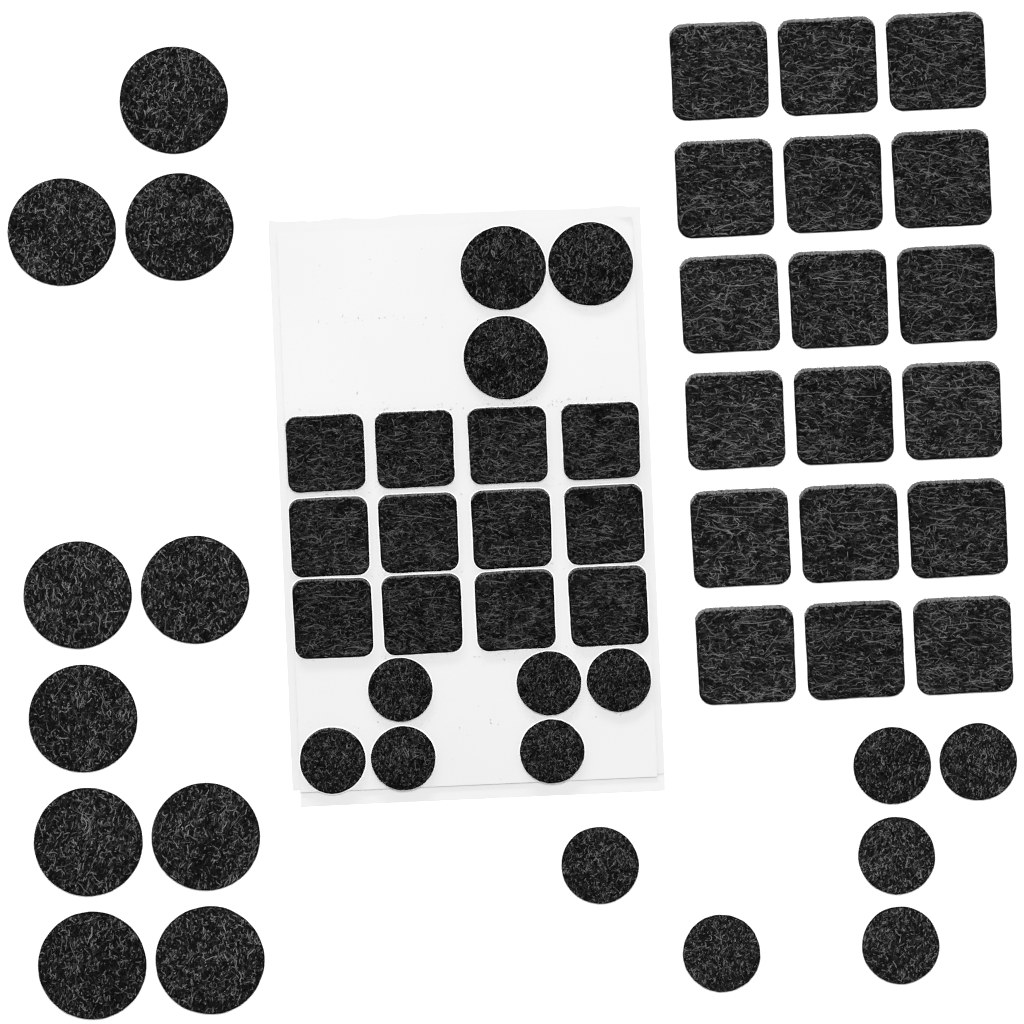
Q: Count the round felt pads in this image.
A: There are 25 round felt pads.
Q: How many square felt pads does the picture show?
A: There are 30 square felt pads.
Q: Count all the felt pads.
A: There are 55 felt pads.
